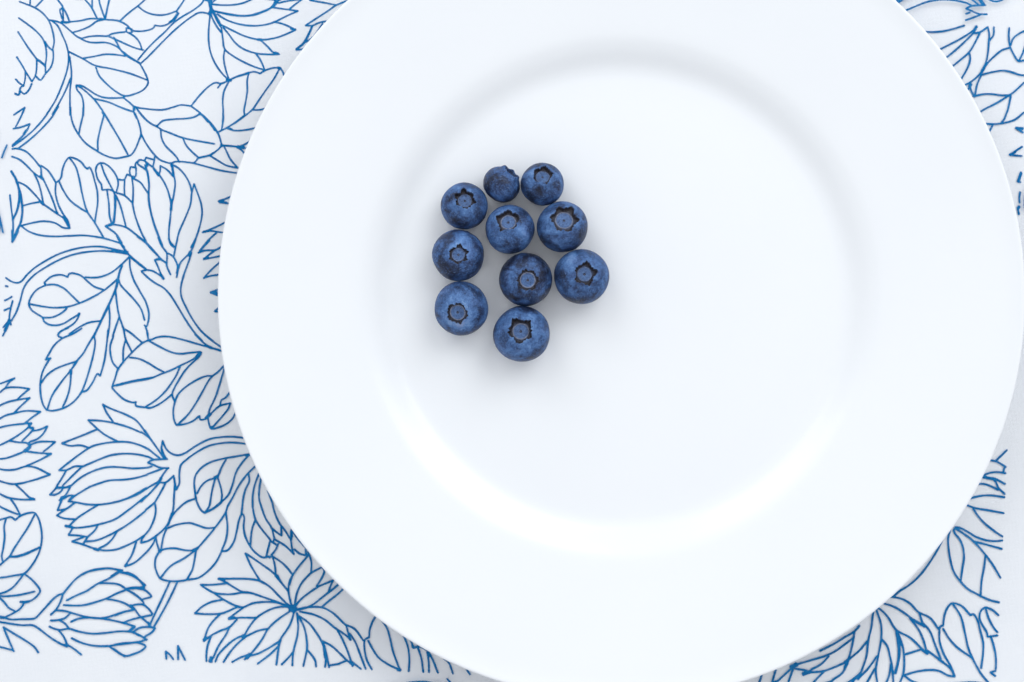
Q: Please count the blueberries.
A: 10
